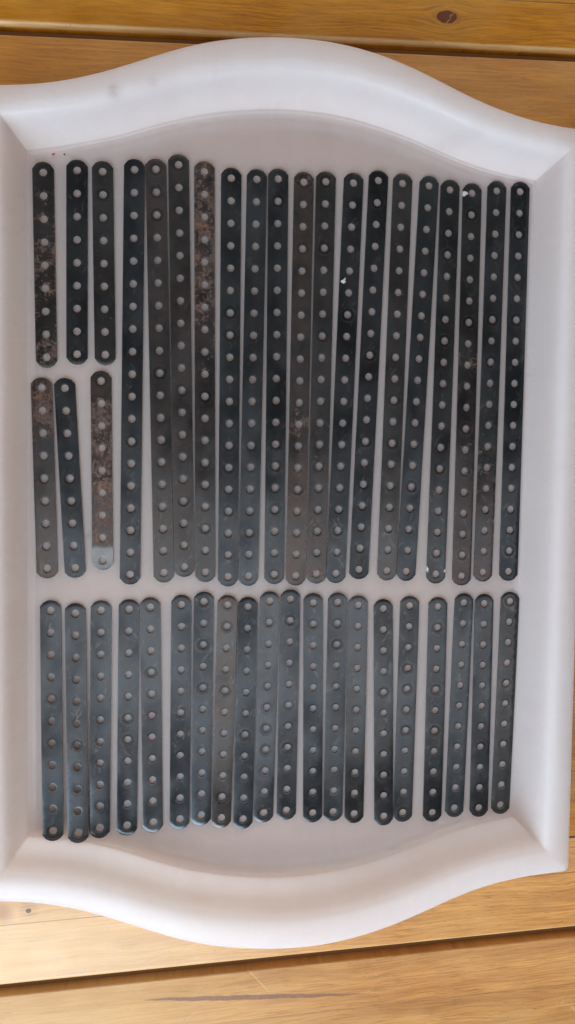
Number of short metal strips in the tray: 26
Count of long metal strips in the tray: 17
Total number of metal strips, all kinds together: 43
